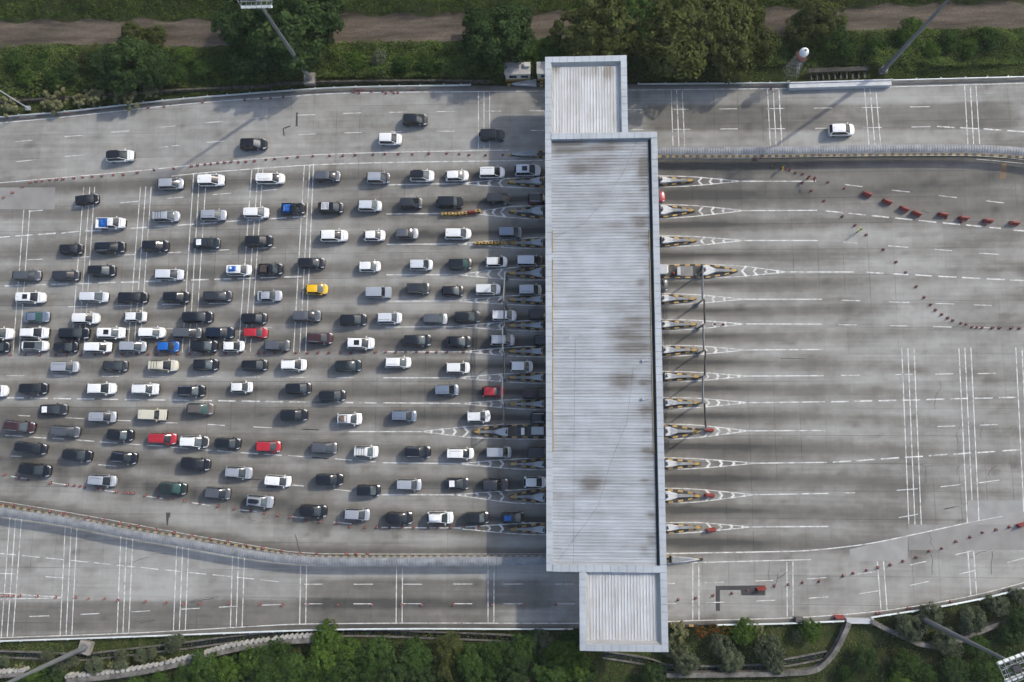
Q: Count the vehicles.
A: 164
